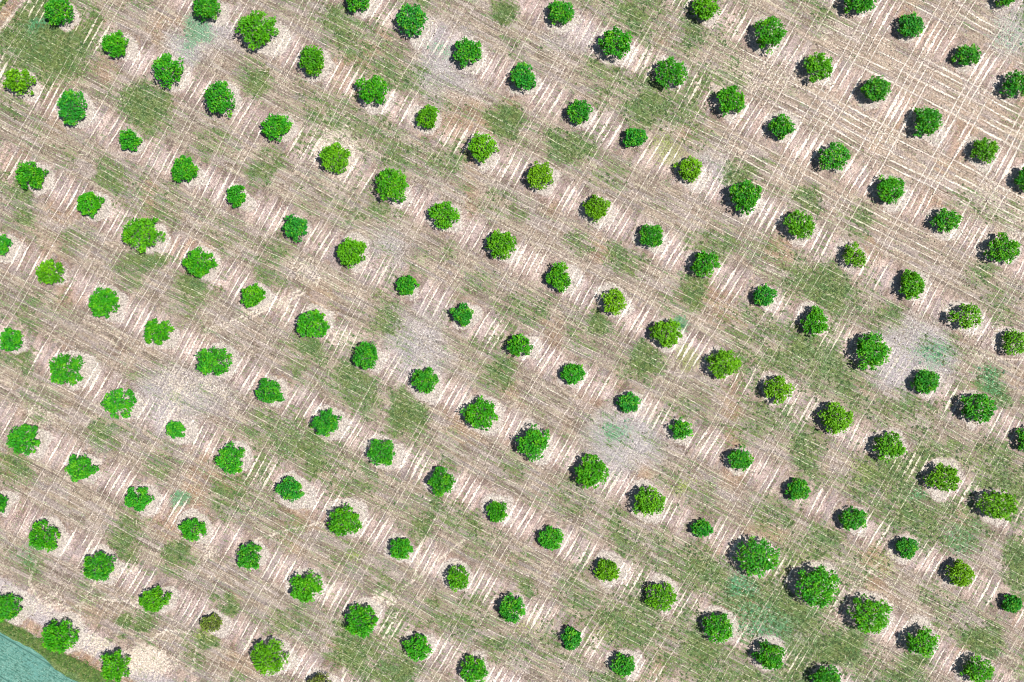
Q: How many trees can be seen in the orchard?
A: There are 152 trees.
